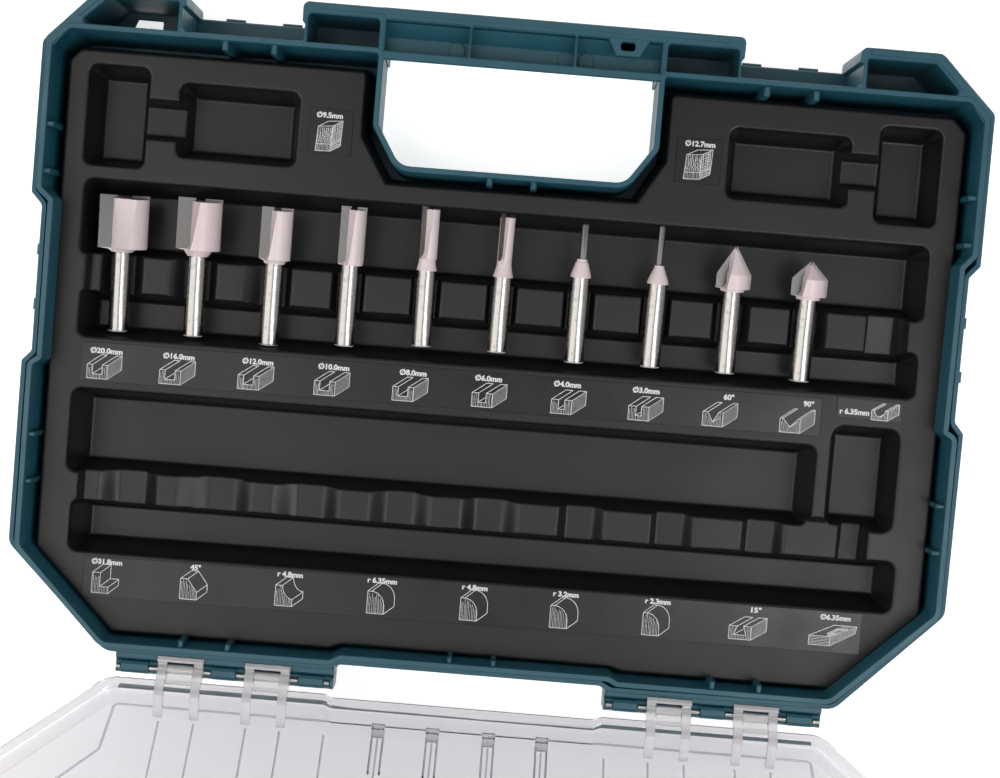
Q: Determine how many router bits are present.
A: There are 10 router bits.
